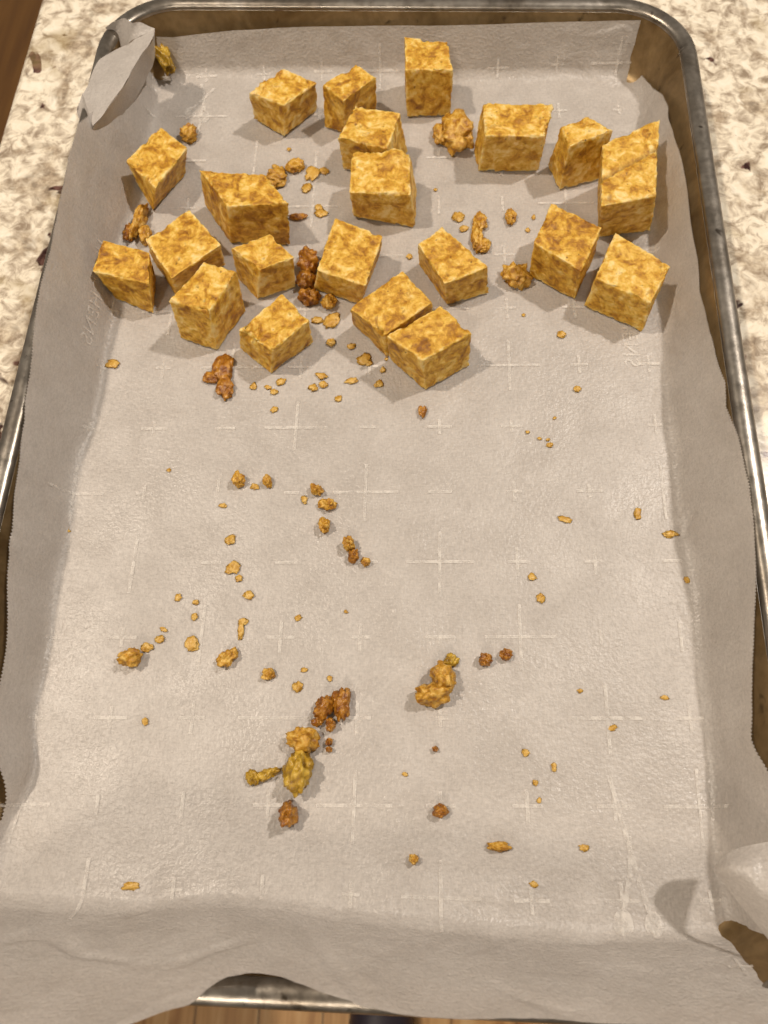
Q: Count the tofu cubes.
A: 21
